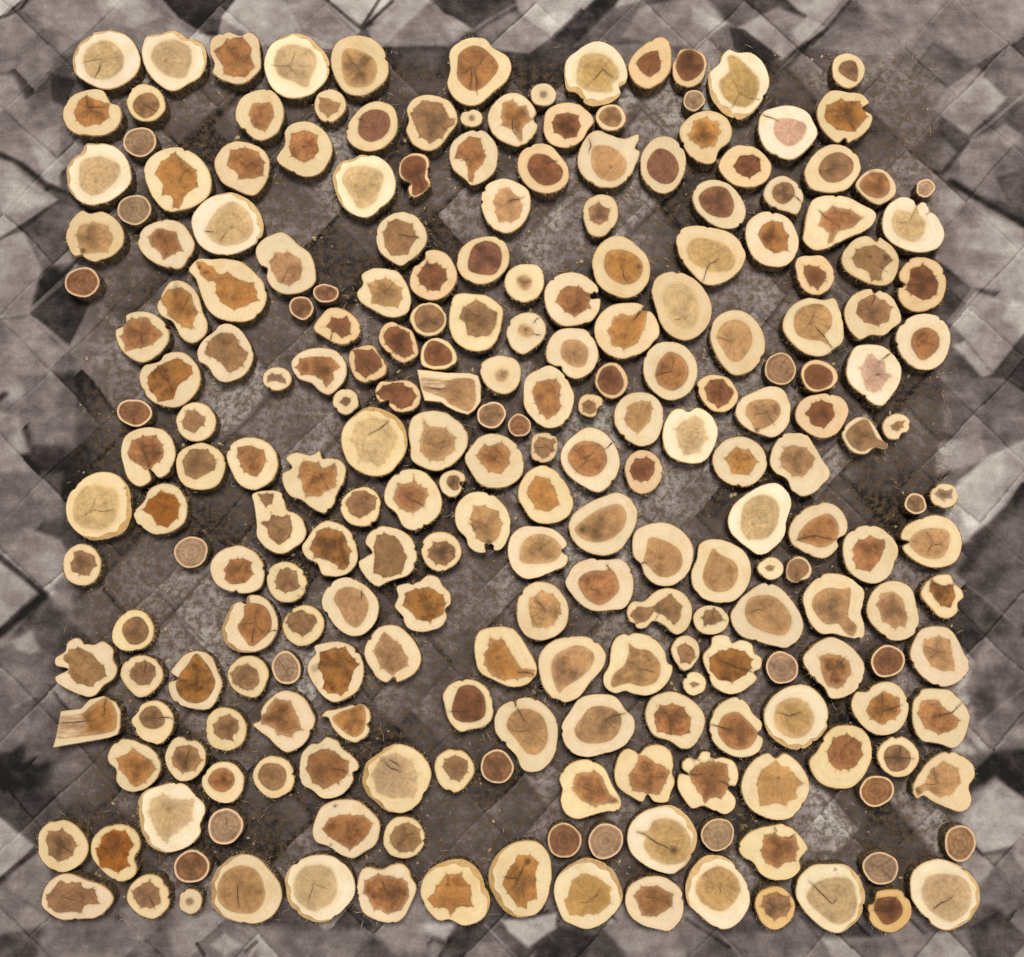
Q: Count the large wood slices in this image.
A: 151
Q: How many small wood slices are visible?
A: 86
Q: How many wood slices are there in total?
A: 237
